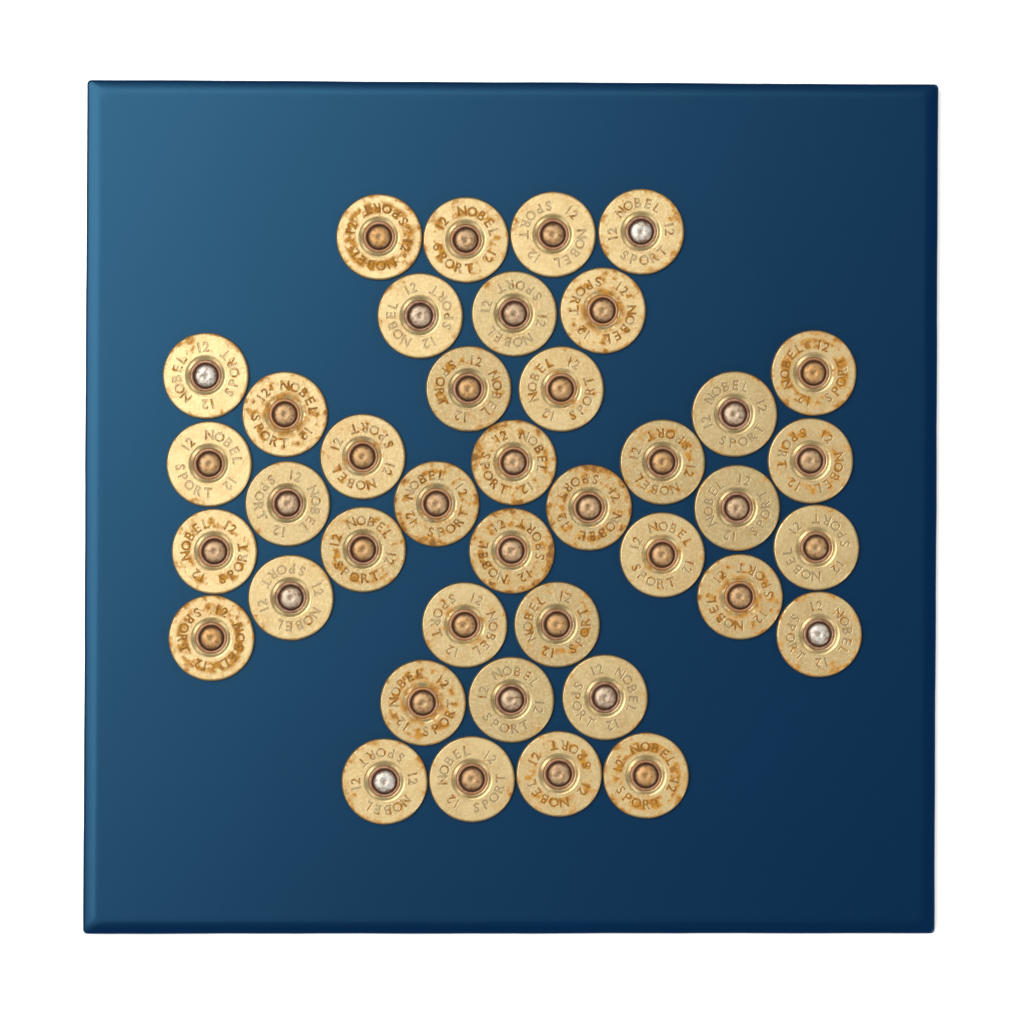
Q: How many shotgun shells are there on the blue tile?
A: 40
